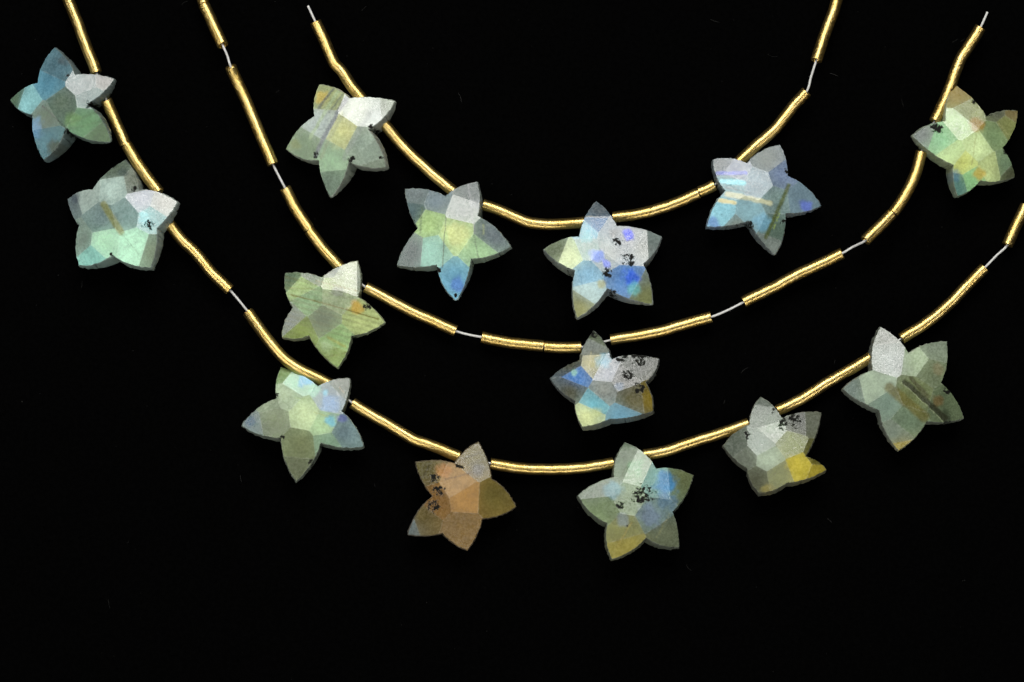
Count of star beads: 14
